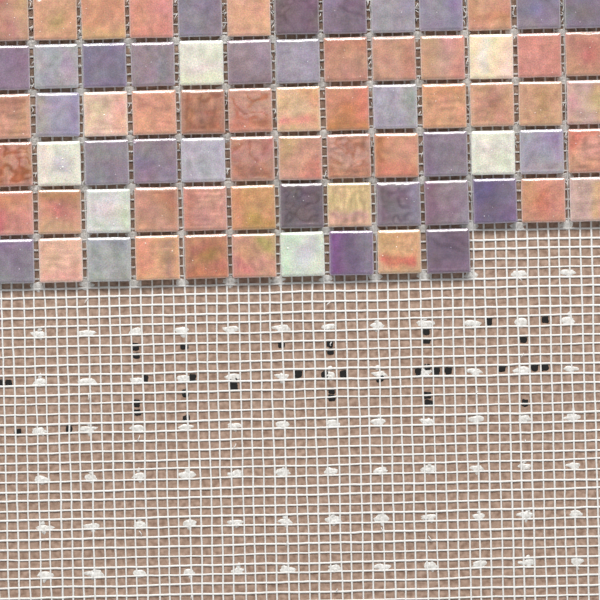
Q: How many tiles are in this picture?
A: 75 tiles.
